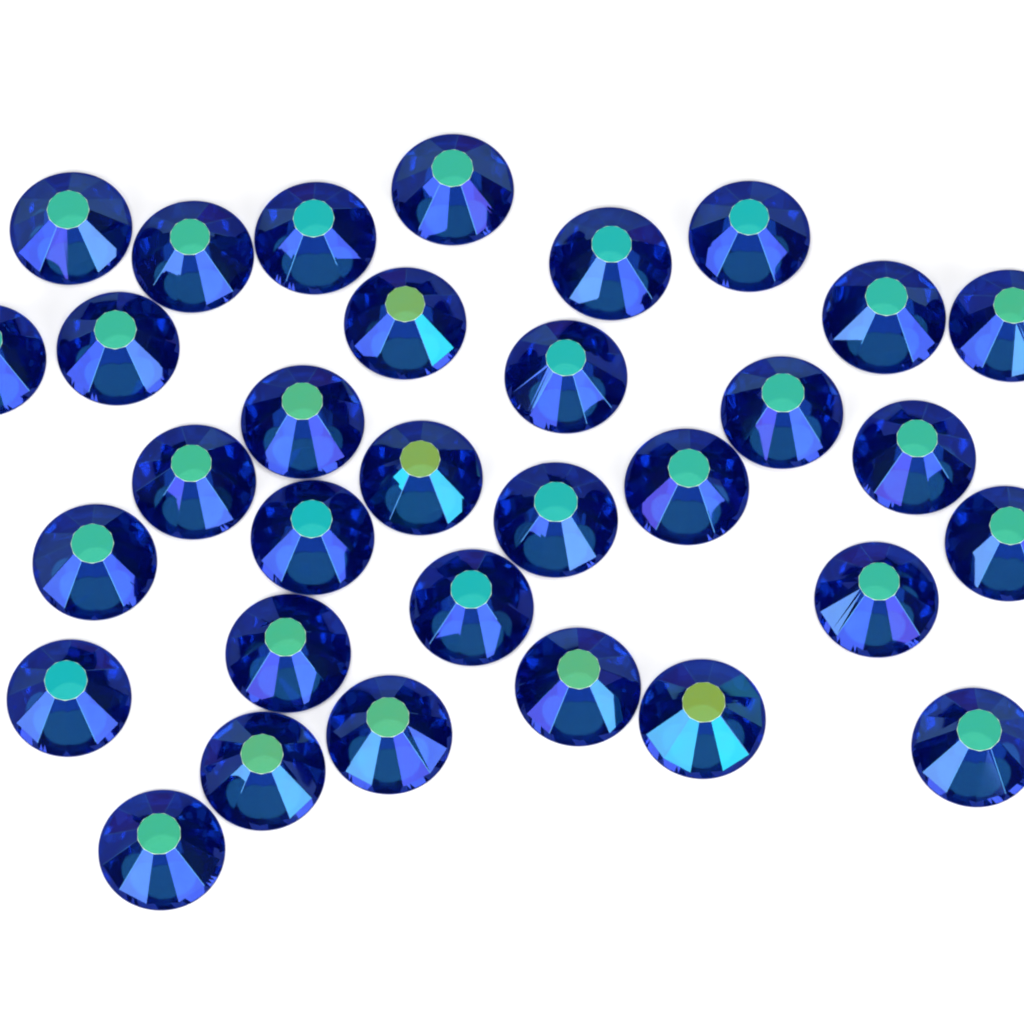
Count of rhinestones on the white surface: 32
